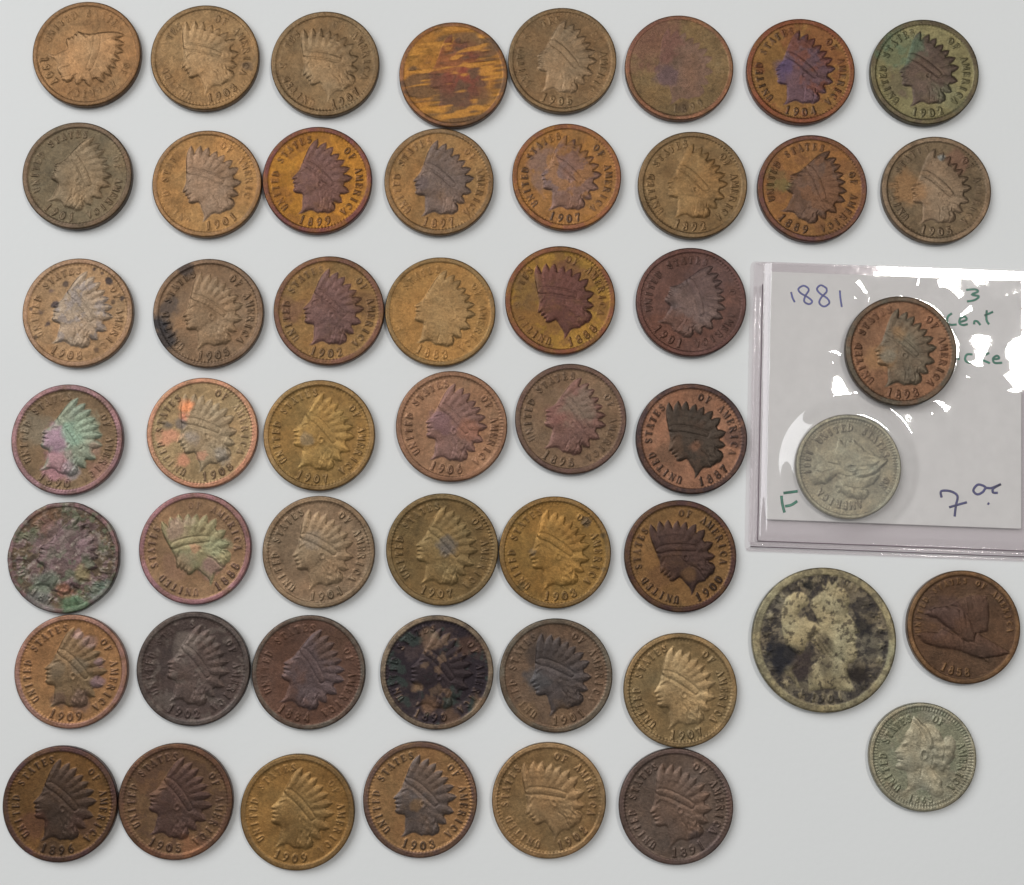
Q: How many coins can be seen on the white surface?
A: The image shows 51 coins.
